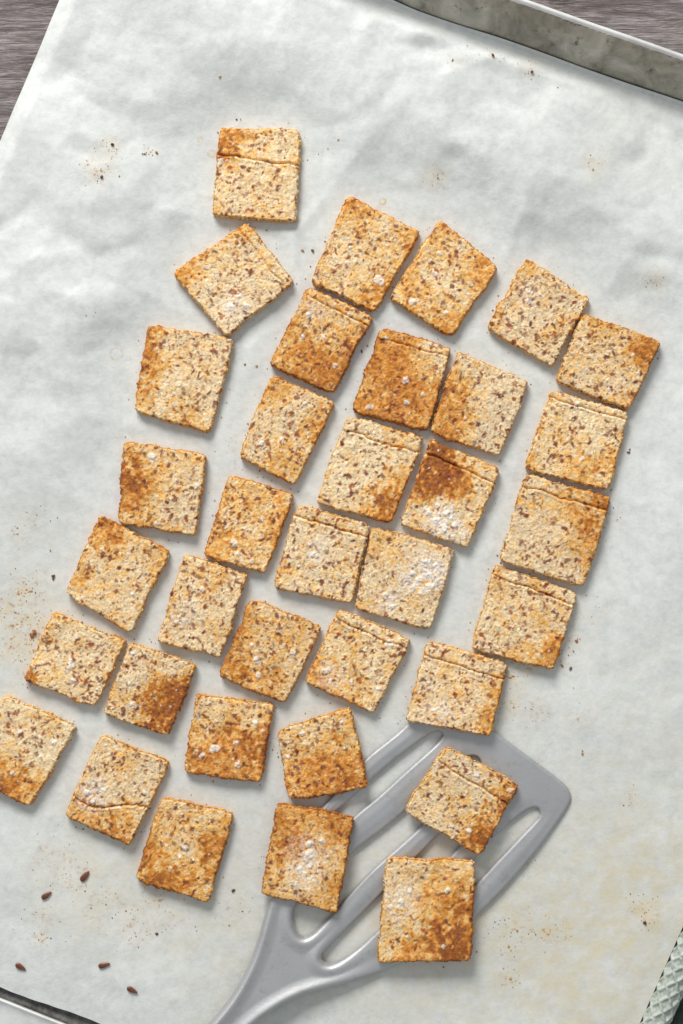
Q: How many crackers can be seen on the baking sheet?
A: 35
